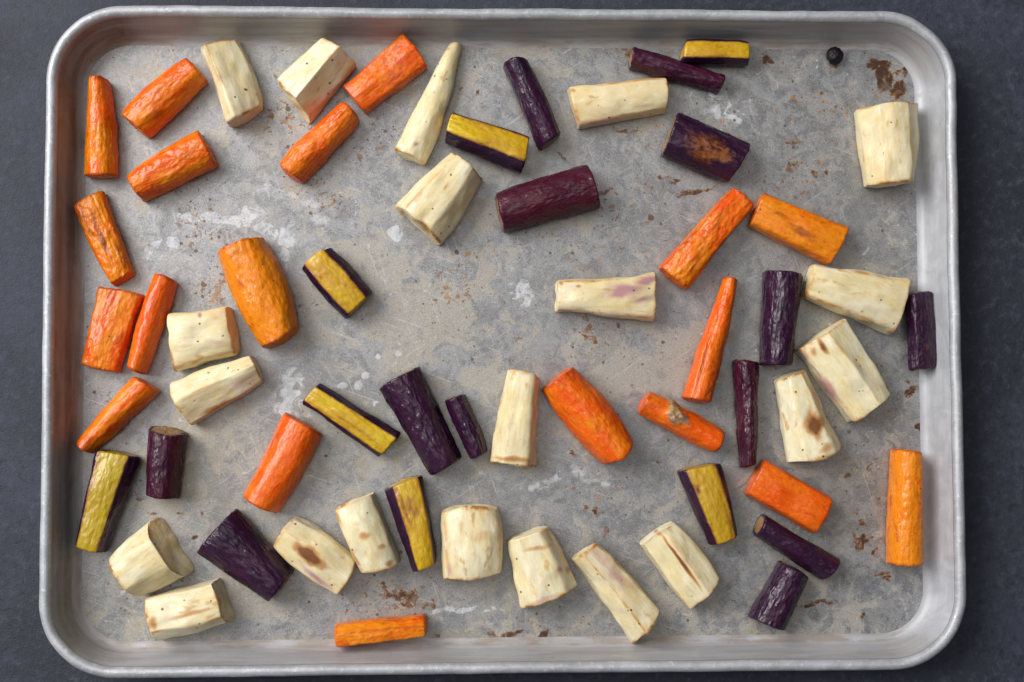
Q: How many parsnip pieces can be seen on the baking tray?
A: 21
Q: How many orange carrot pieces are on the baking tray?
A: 19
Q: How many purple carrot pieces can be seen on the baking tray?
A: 13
